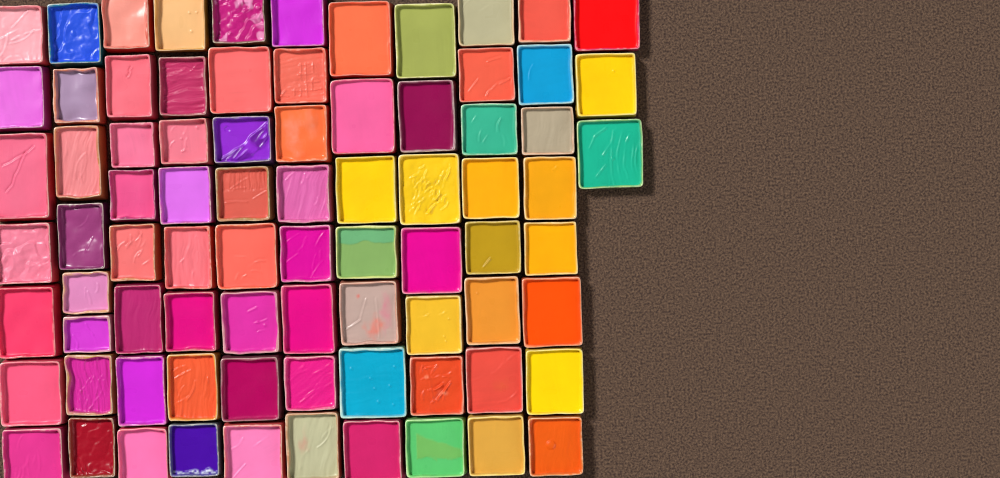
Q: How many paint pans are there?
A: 80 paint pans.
